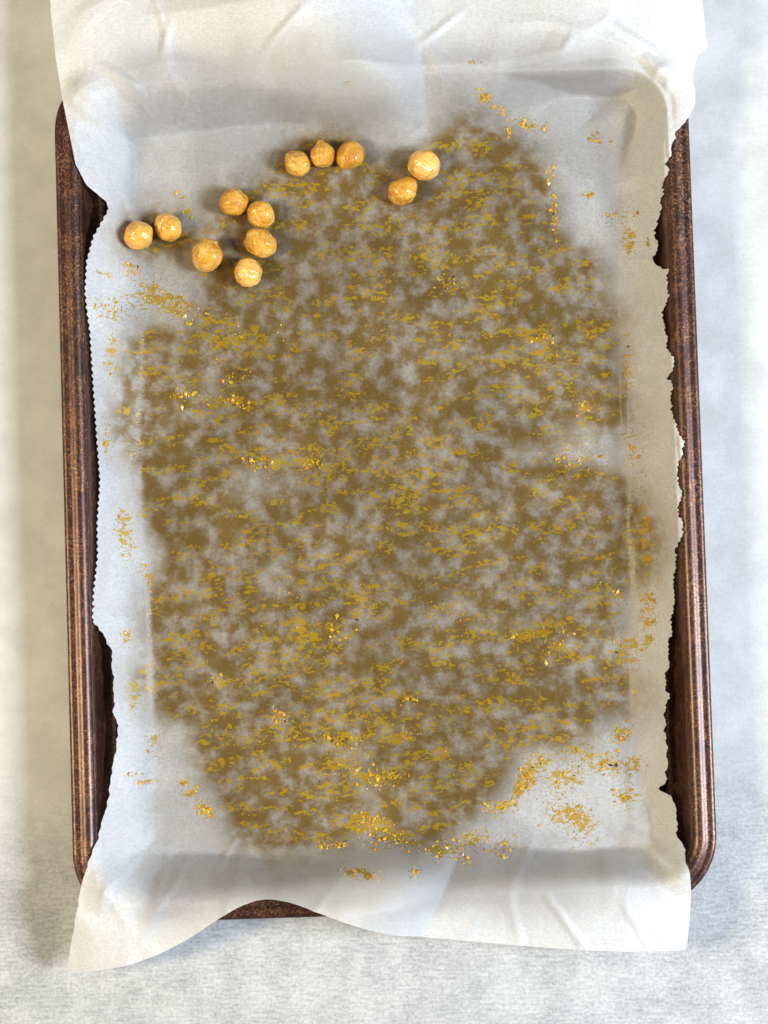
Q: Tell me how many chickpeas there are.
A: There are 12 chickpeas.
